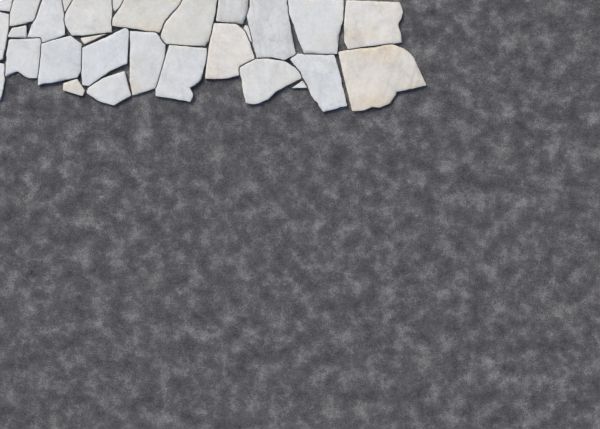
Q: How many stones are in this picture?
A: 29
